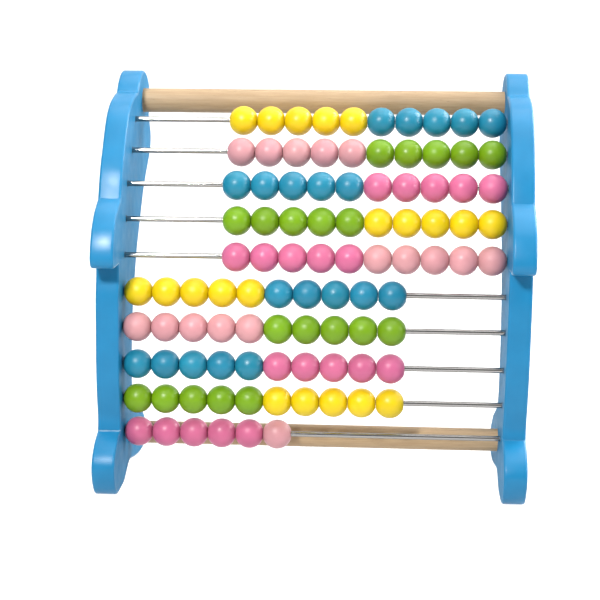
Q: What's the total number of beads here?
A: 96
